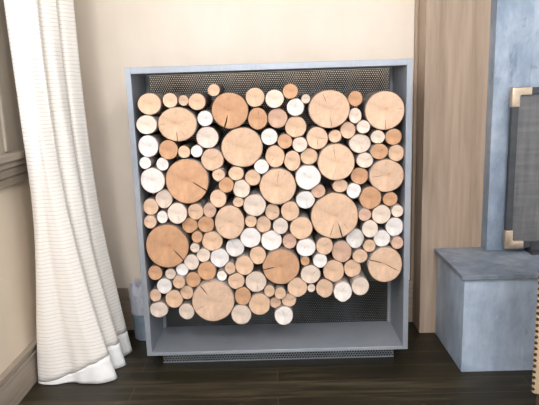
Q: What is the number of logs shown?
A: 148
